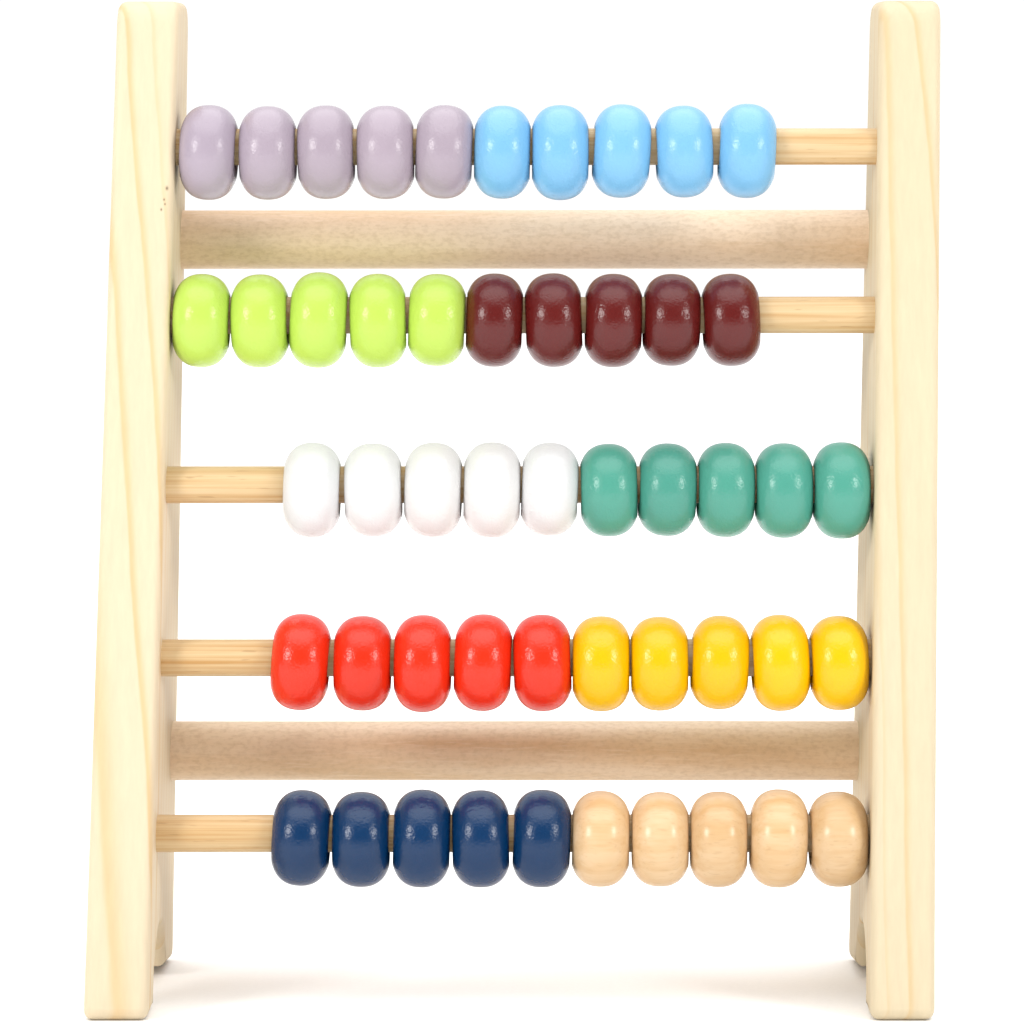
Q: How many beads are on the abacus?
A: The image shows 50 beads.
